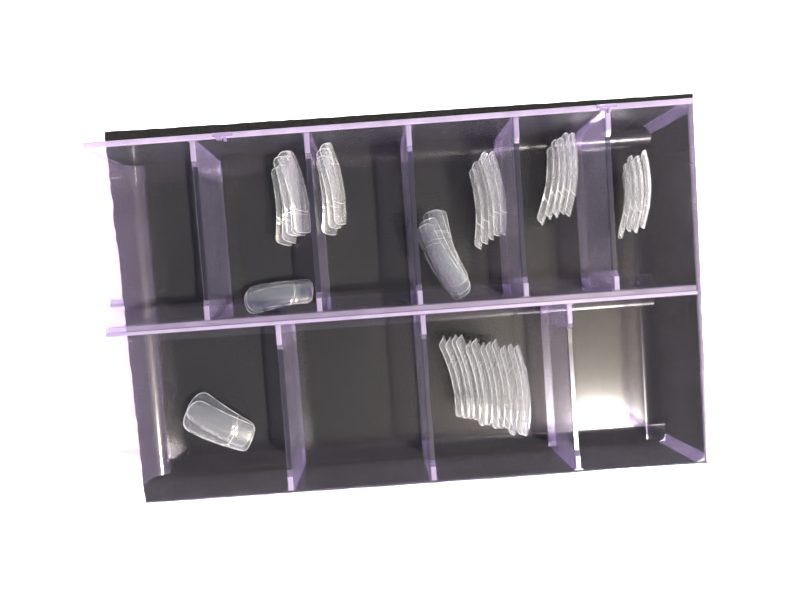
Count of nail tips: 42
